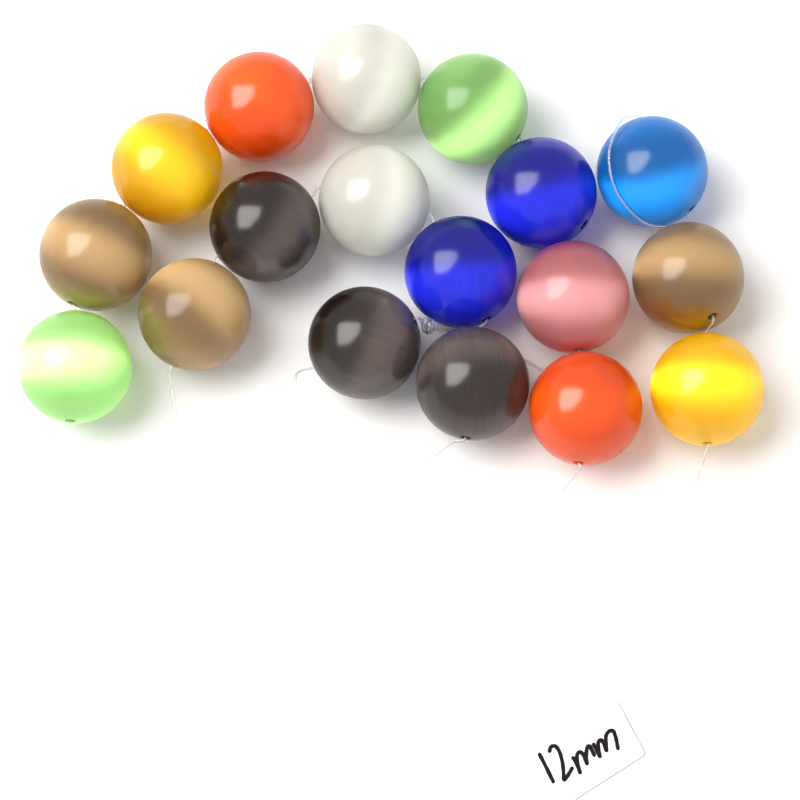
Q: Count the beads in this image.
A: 18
